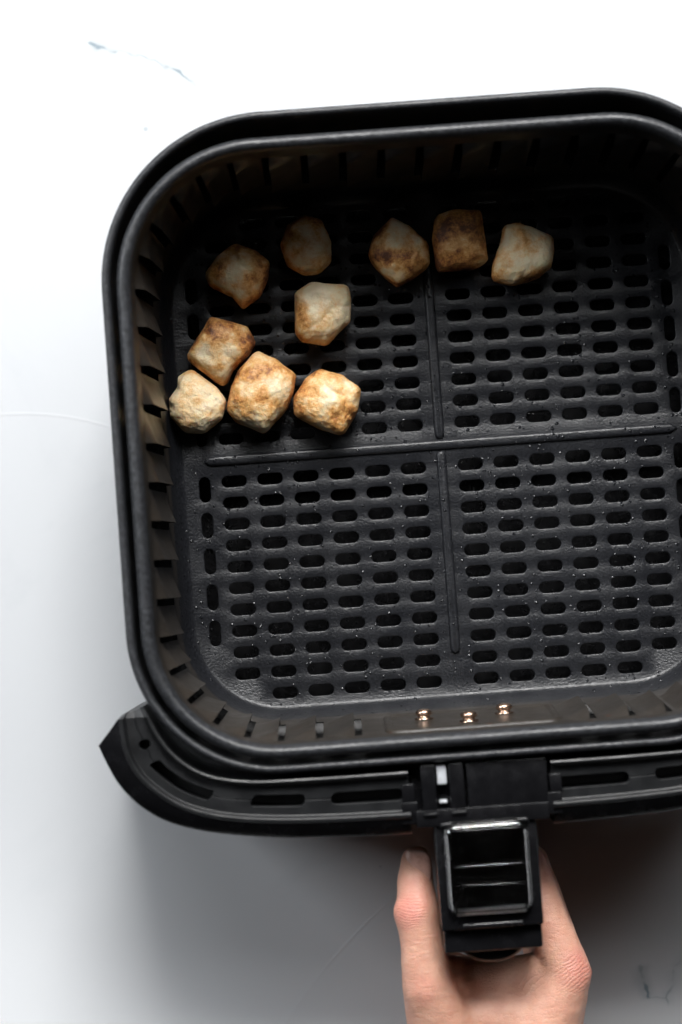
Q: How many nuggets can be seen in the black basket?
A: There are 10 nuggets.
